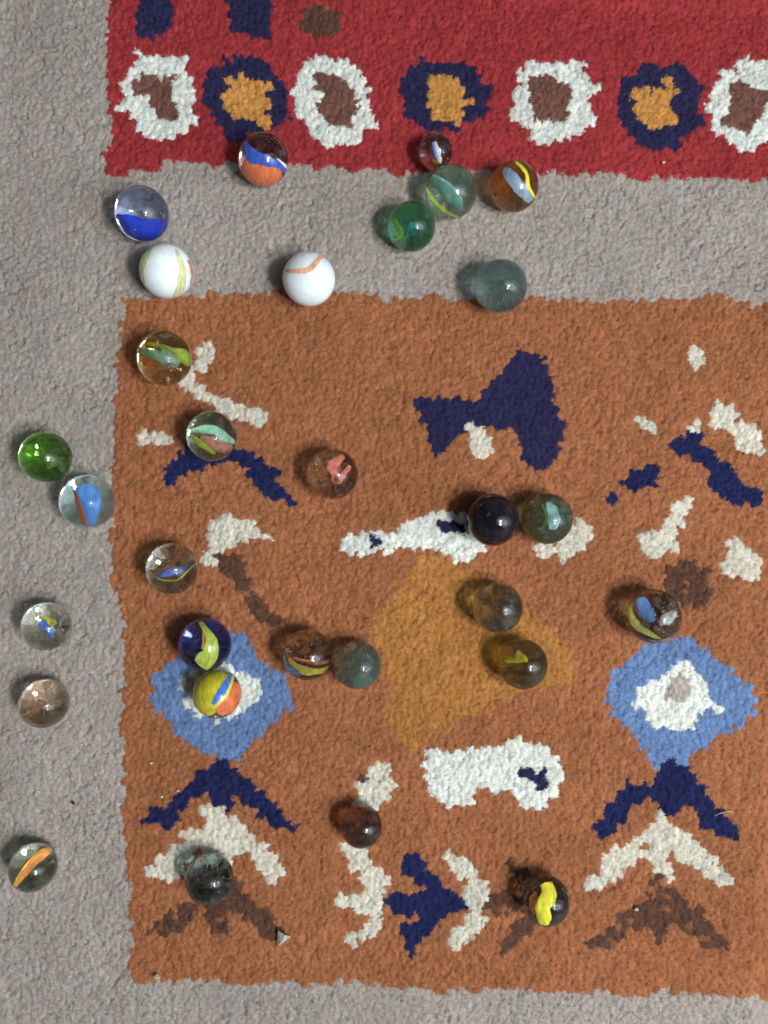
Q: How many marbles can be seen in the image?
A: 30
